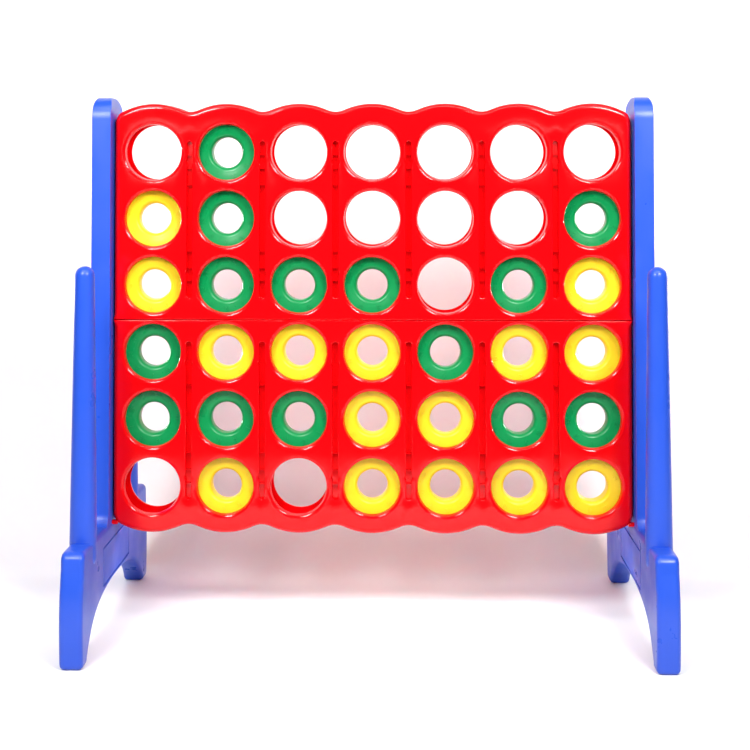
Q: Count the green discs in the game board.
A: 14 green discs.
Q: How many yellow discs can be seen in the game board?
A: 15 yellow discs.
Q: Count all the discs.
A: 29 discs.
